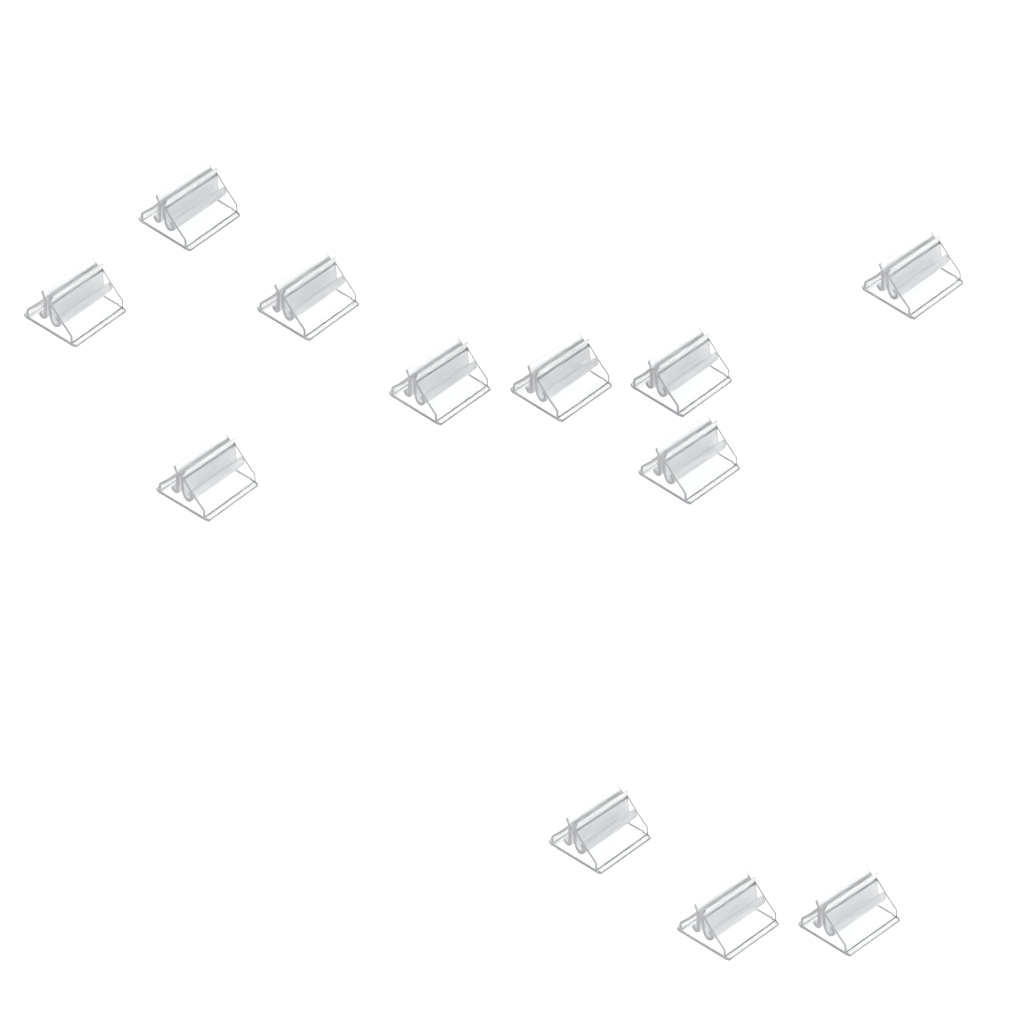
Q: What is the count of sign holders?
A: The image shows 12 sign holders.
